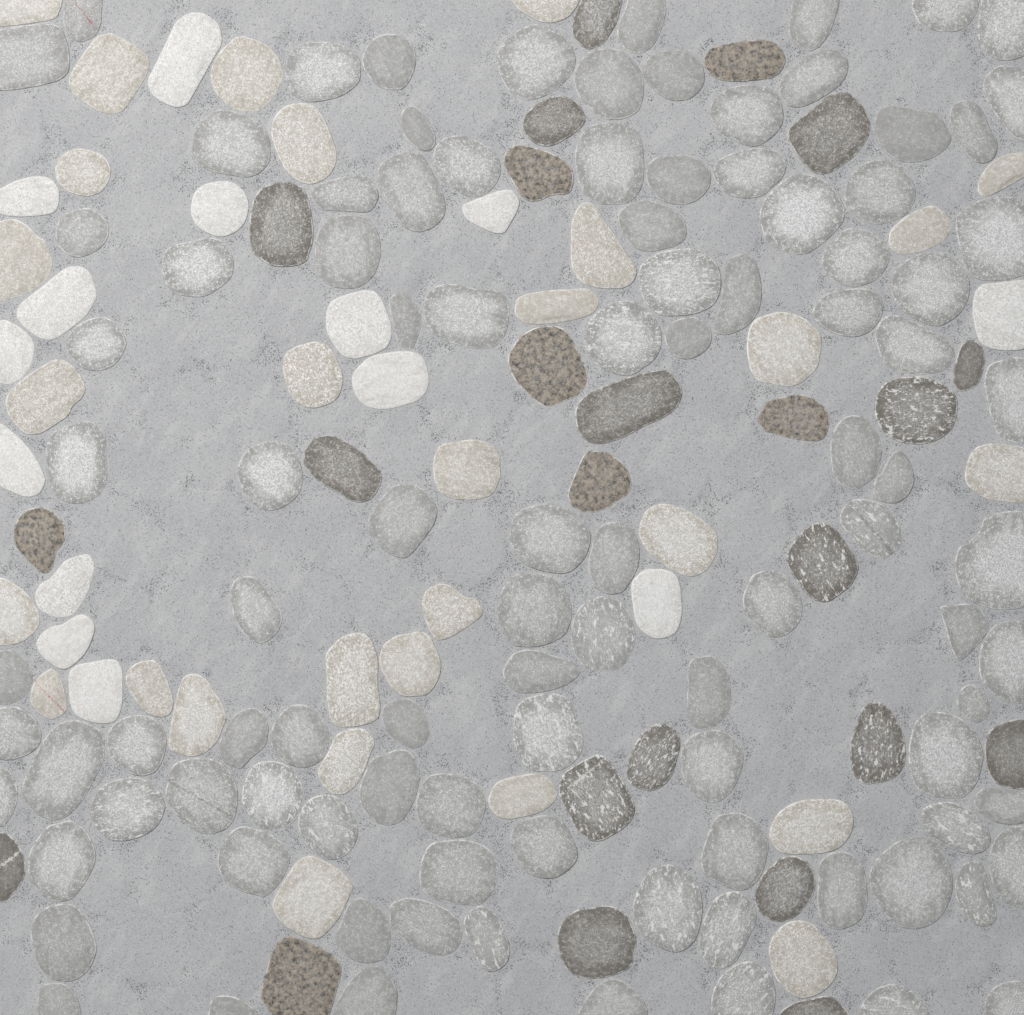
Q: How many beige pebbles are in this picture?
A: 29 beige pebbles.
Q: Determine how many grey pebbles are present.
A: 102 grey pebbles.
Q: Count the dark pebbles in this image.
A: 24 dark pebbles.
